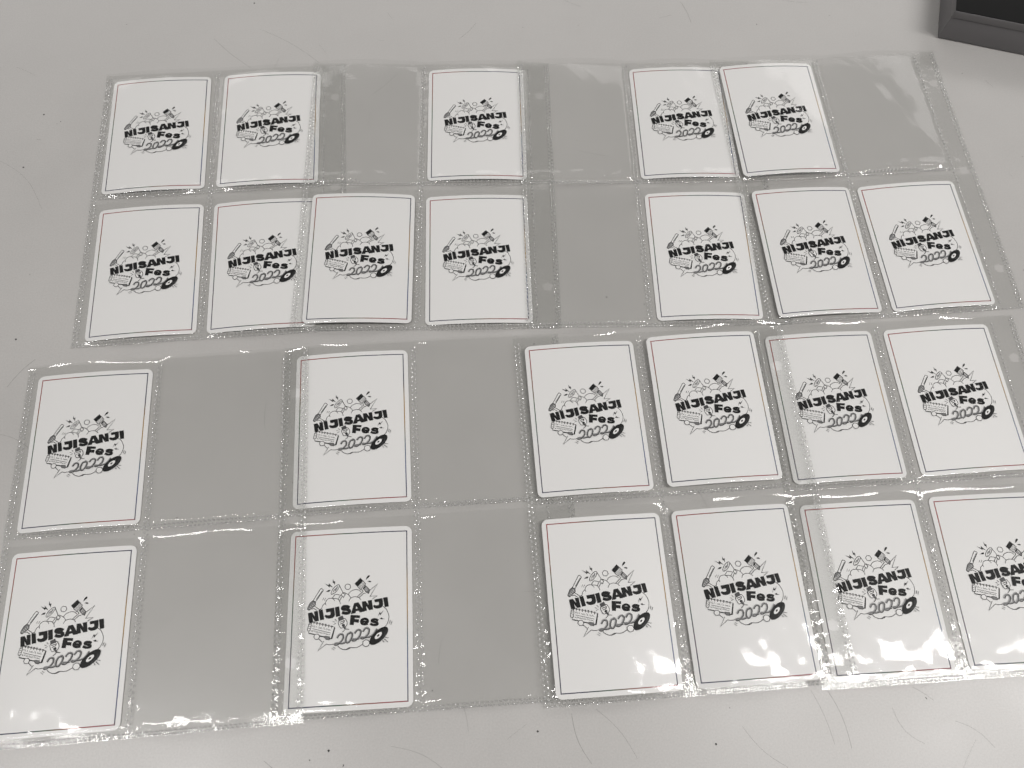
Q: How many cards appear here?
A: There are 24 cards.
